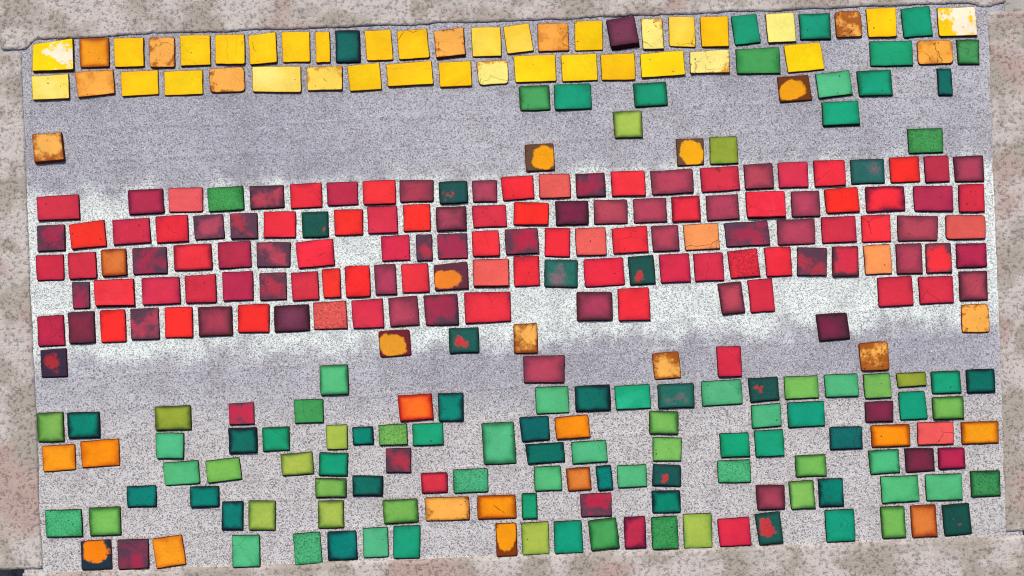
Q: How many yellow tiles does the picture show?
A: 33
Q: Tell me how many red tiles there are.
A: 127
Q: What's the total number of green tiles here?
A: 105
